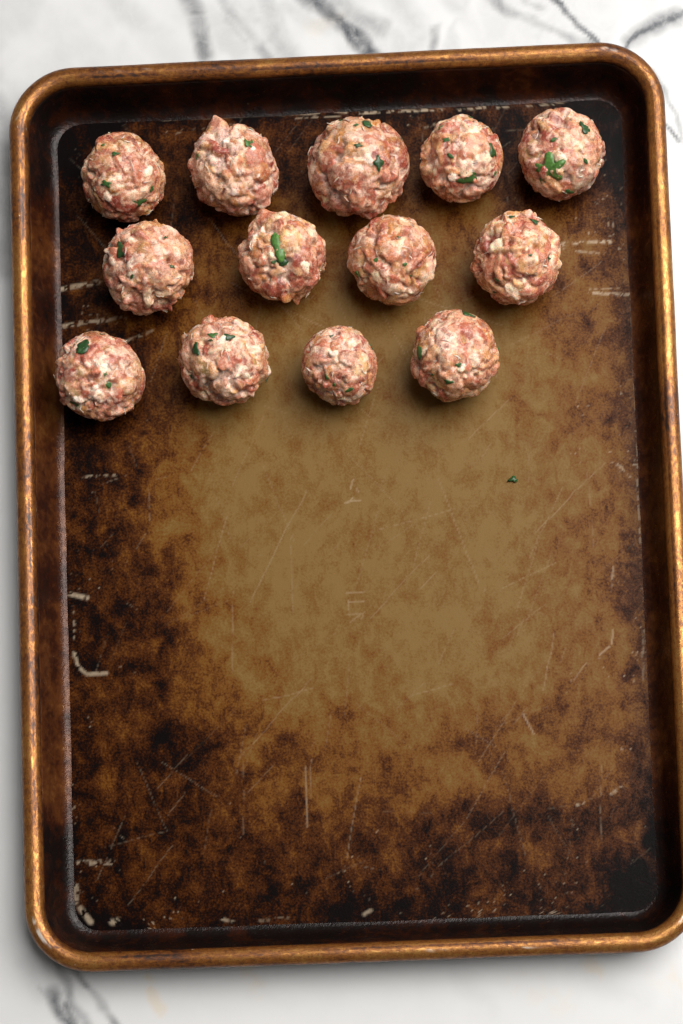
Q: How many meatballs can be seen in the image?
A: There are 13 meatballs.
